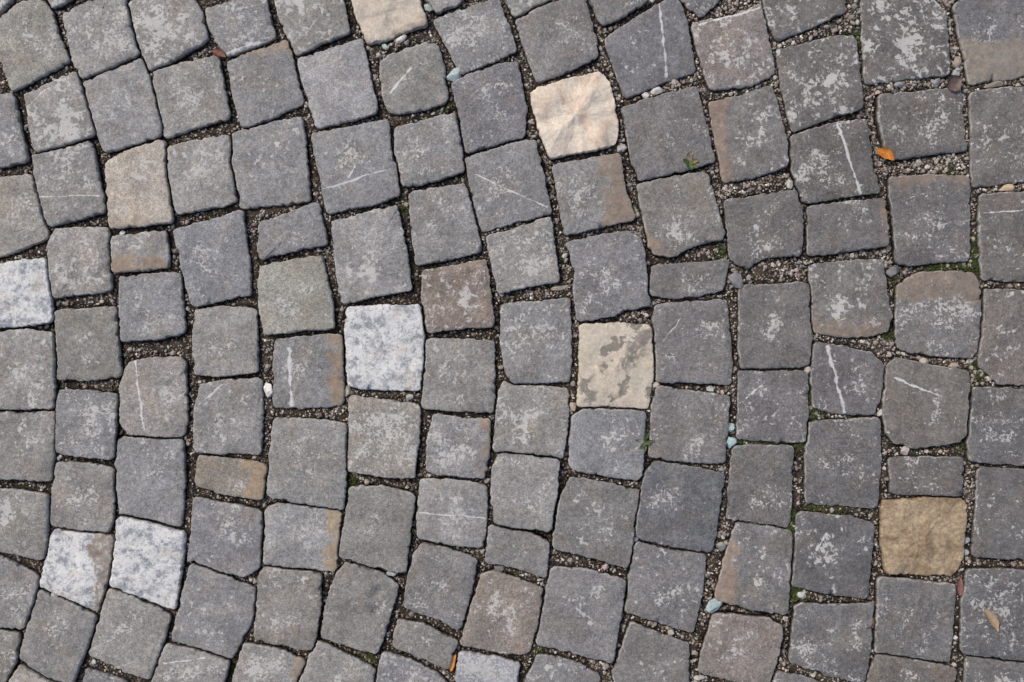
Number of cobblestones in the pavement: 137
